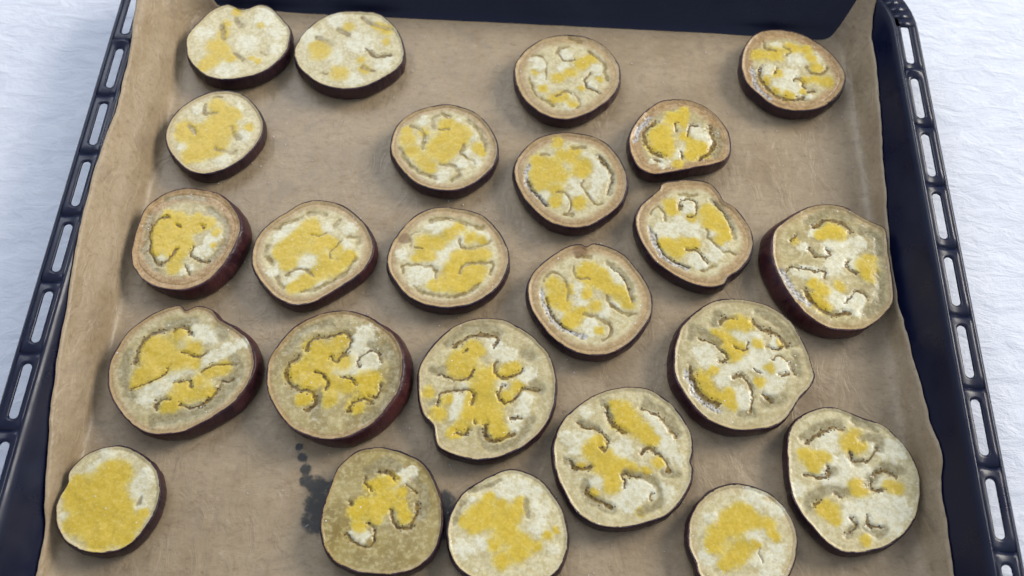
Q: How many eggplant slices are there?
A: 24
